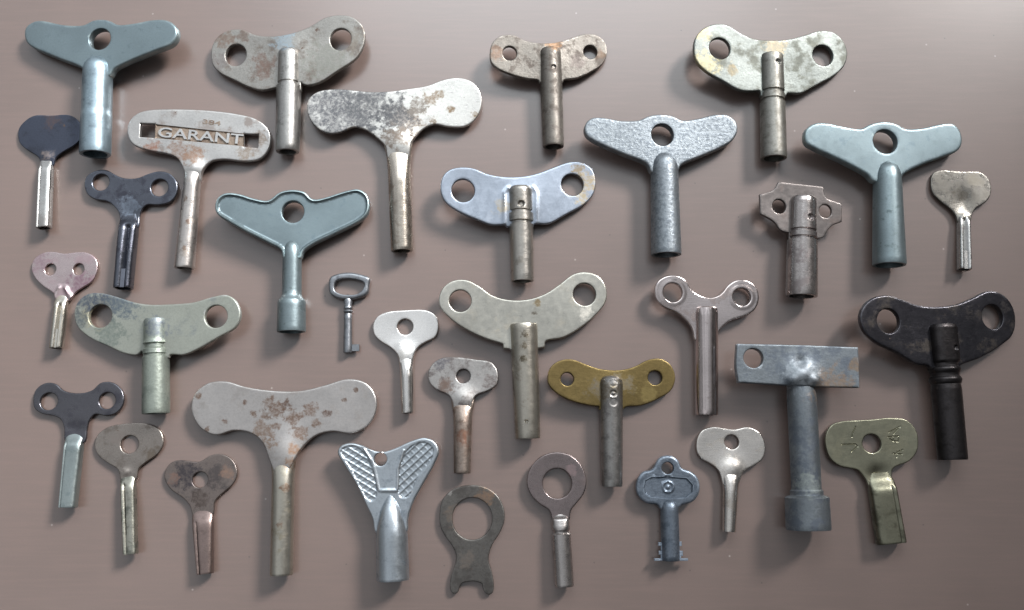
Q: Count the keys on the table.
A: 34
